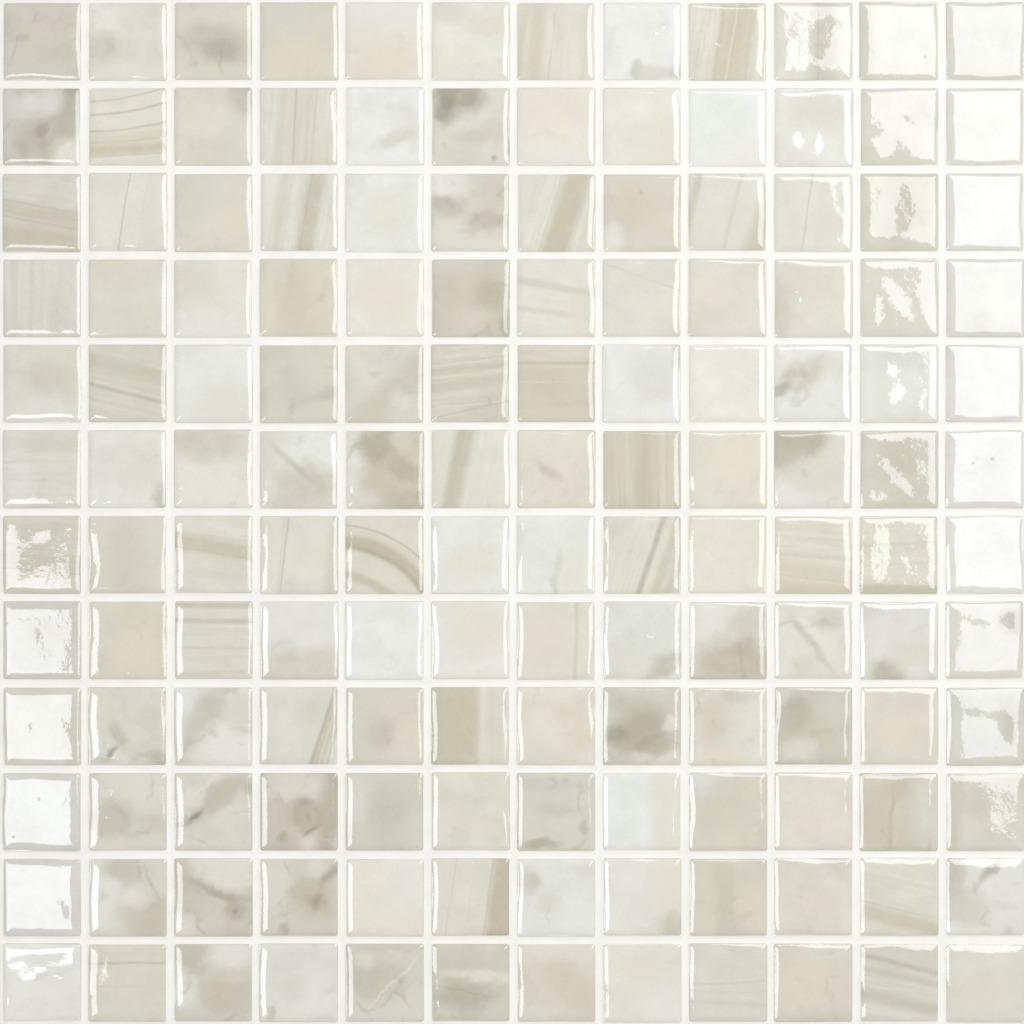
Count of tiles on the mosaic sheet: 144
